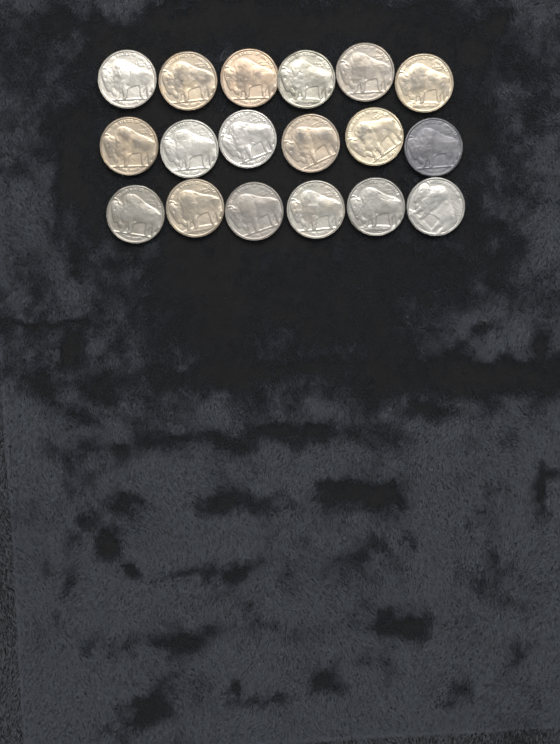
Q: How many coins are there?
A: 18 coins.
